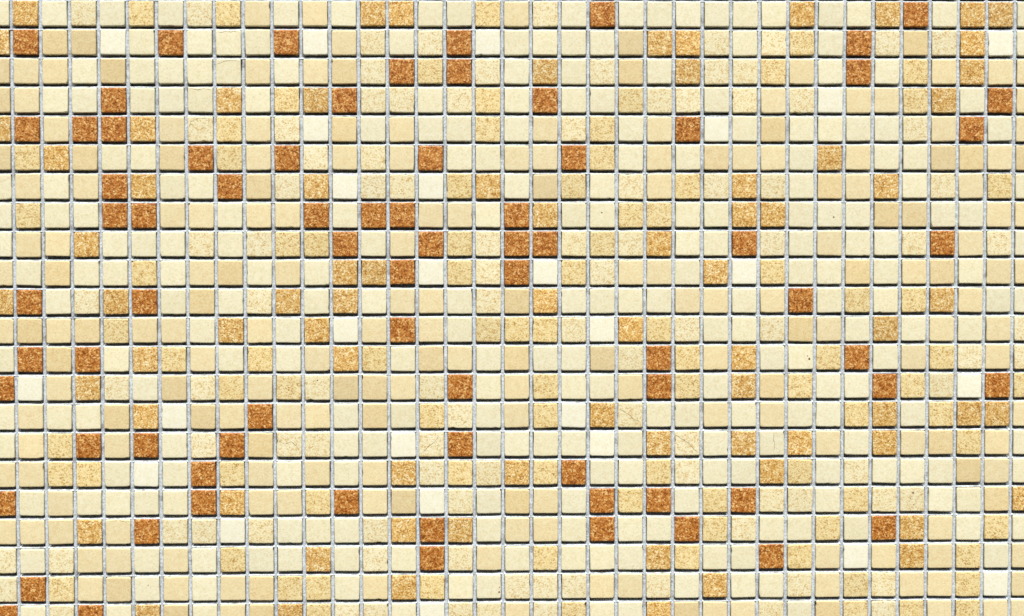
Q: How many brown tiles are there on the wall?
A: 75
